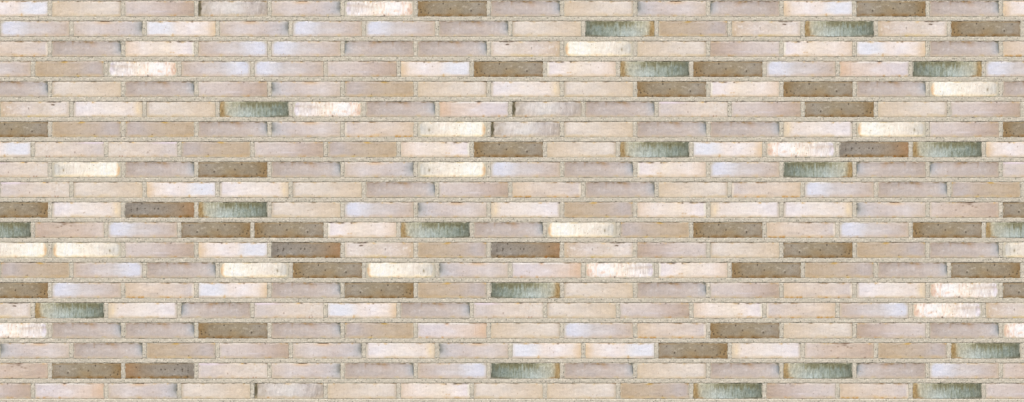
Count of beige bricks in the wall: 183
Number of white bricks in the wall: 59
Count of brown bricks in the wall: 34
